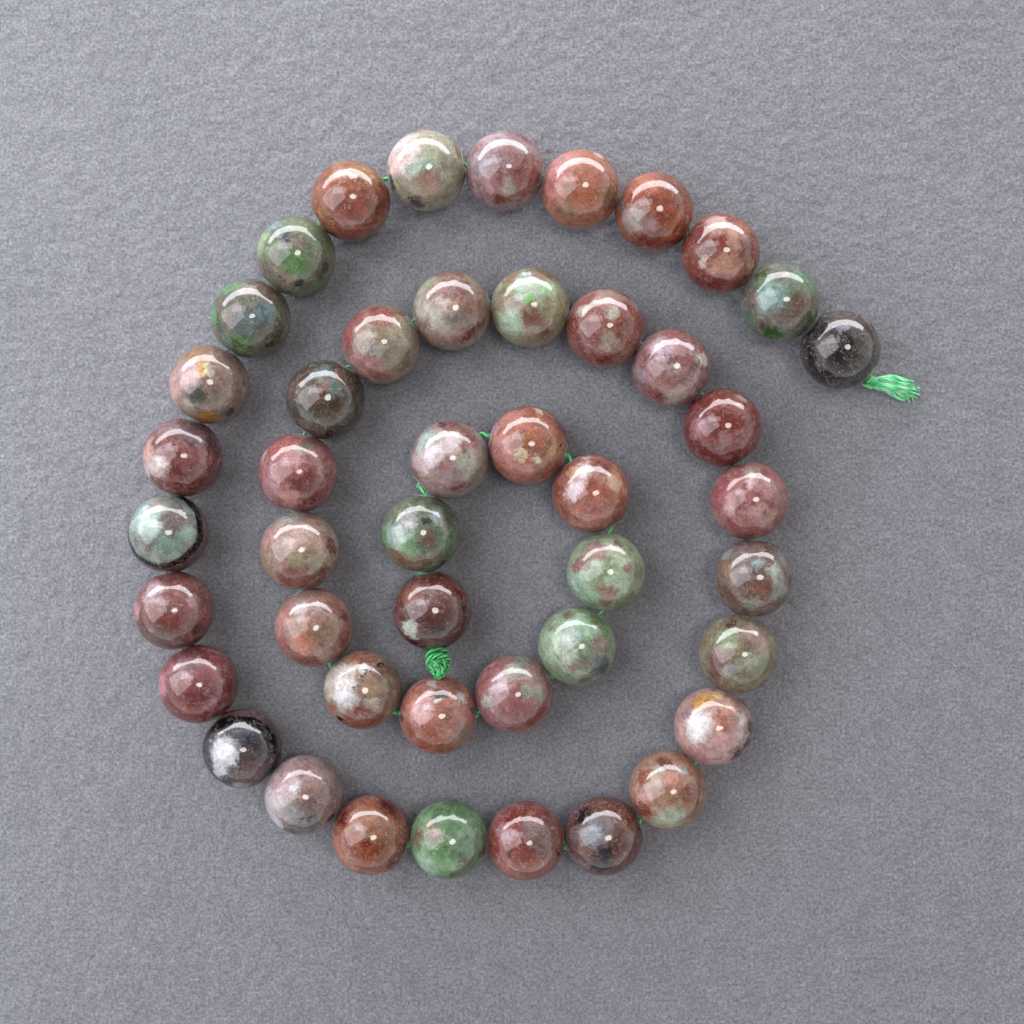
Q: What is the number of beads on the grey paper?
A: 46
